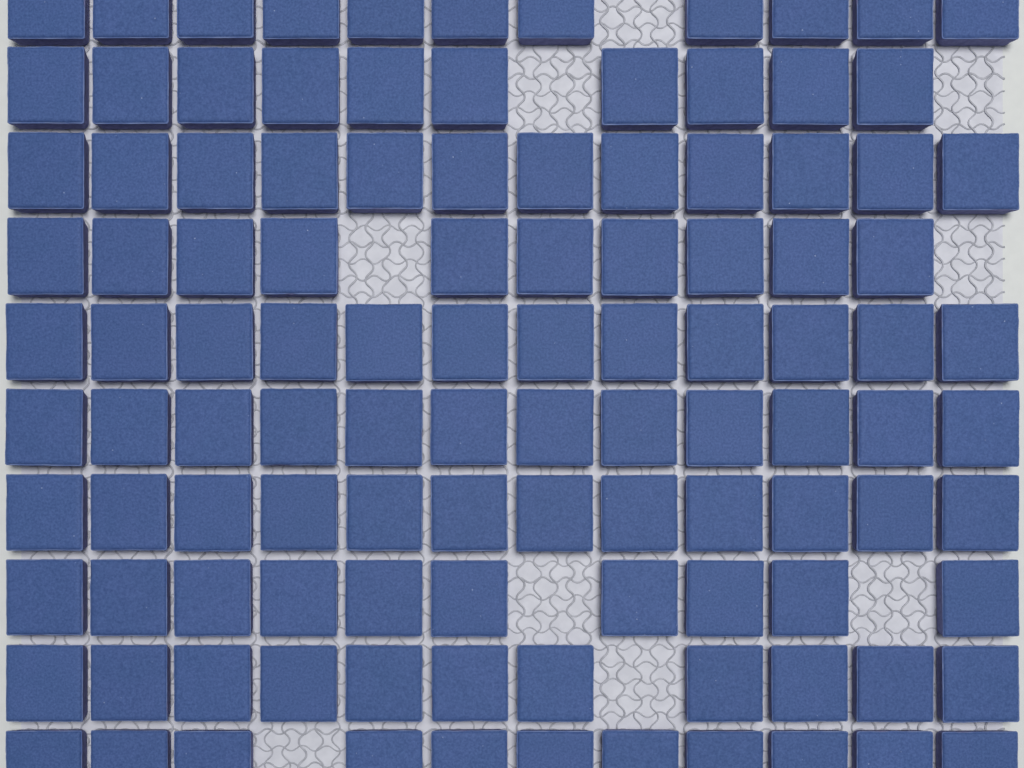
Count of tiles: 111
